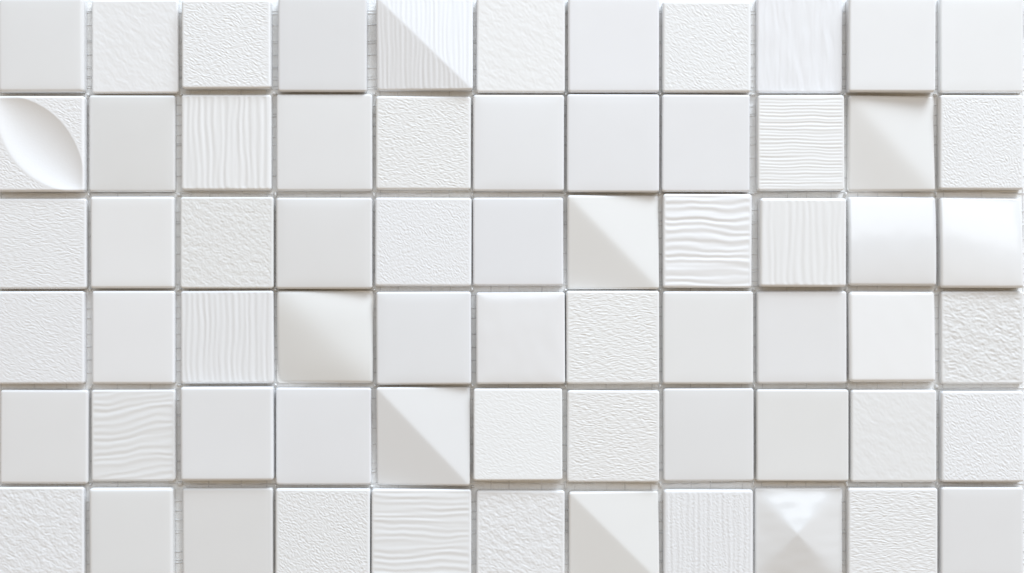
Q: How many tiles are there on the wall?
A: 66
